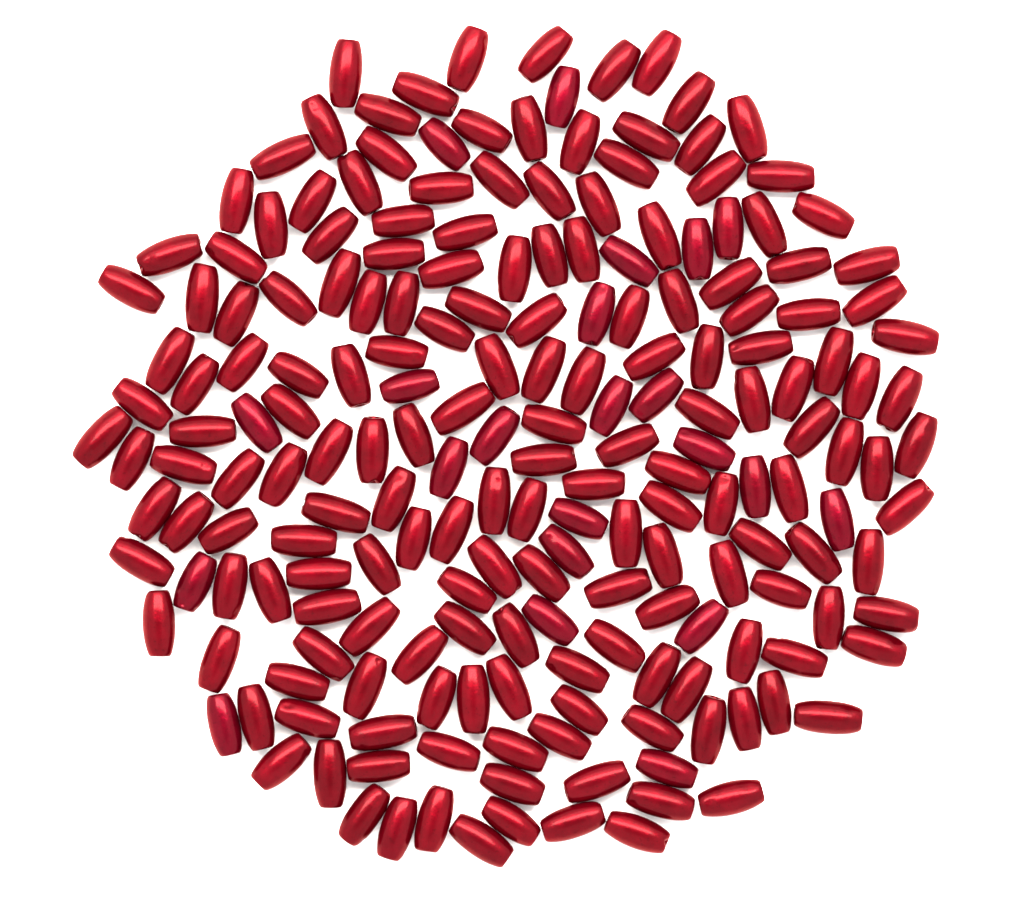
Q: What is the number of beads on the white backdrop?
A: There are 200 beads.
